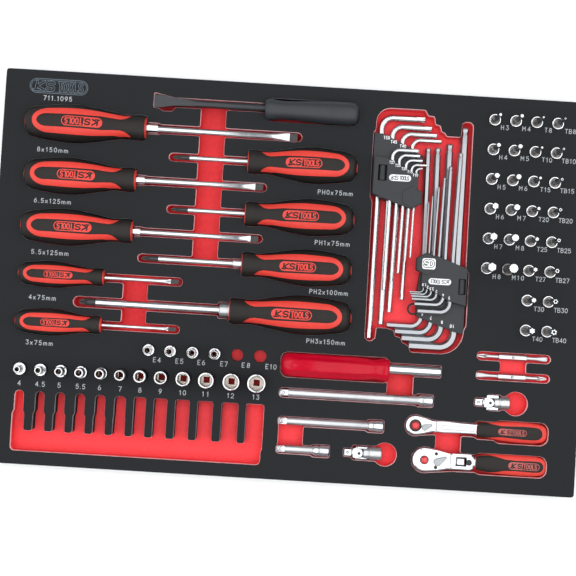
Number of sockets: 16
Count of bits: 28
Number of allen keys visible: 19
